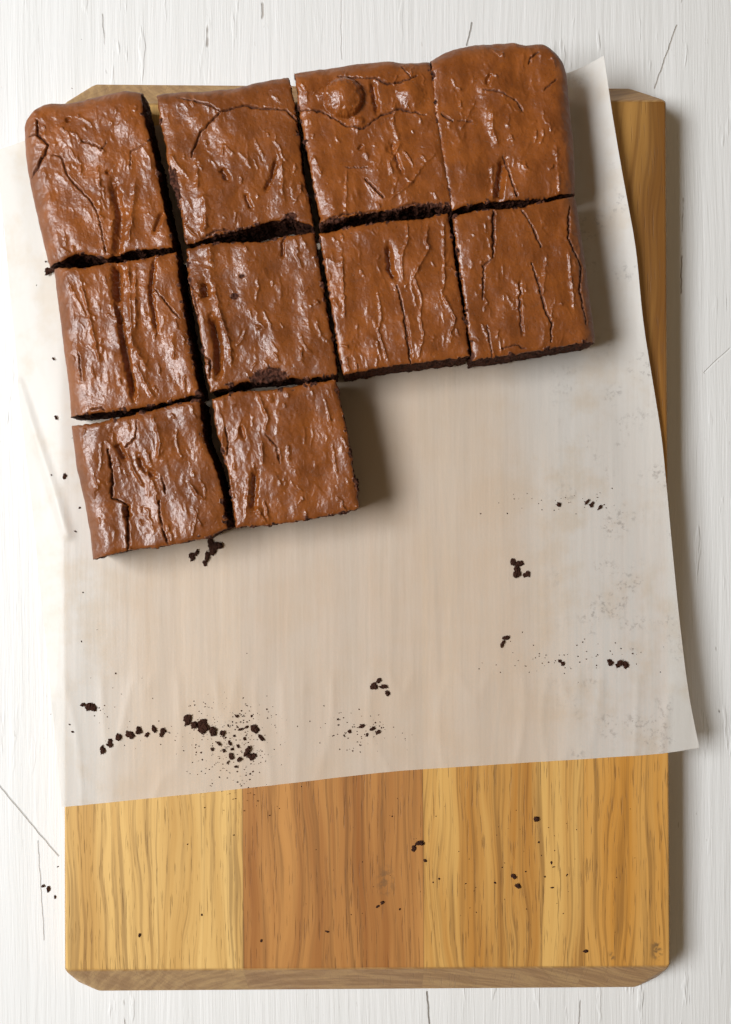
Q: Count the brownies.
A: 10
